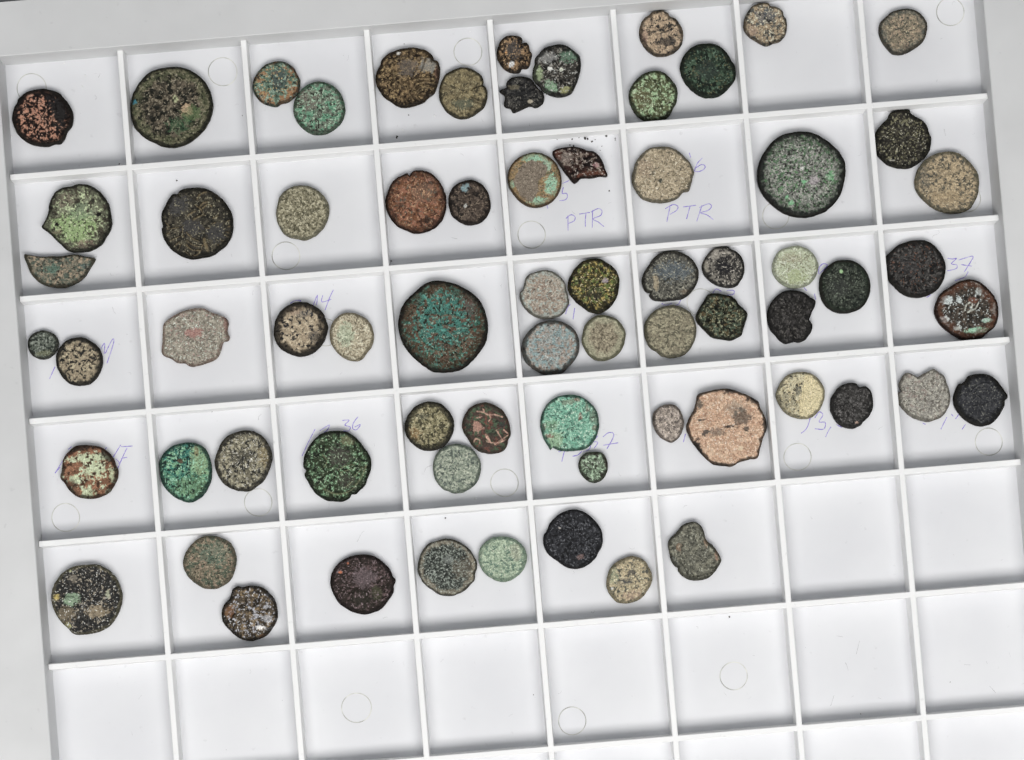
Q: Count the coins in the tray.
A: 69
